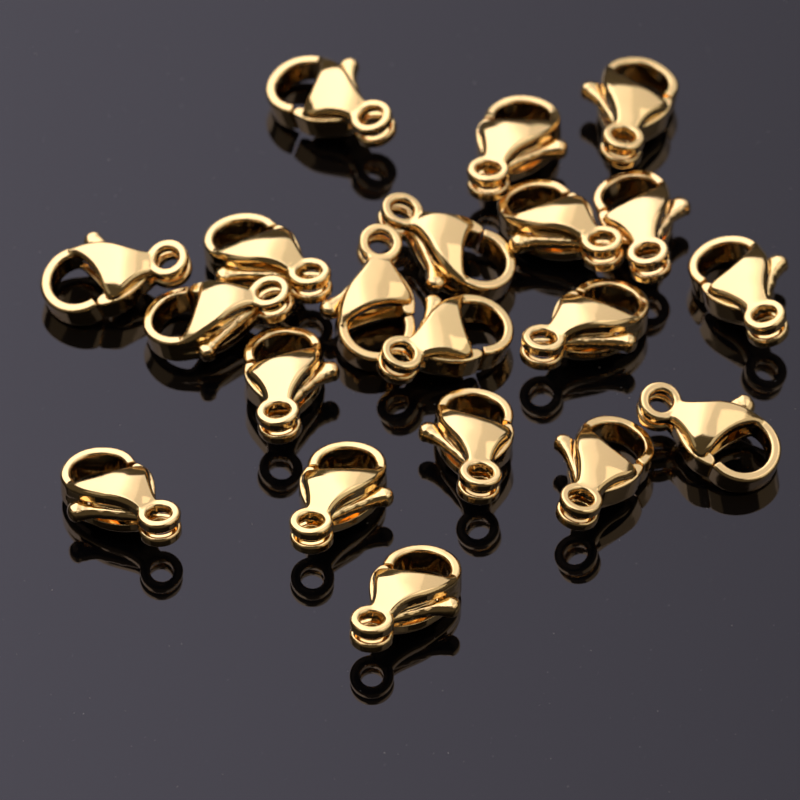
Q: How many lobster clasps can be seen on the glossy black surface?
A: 20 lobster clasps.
